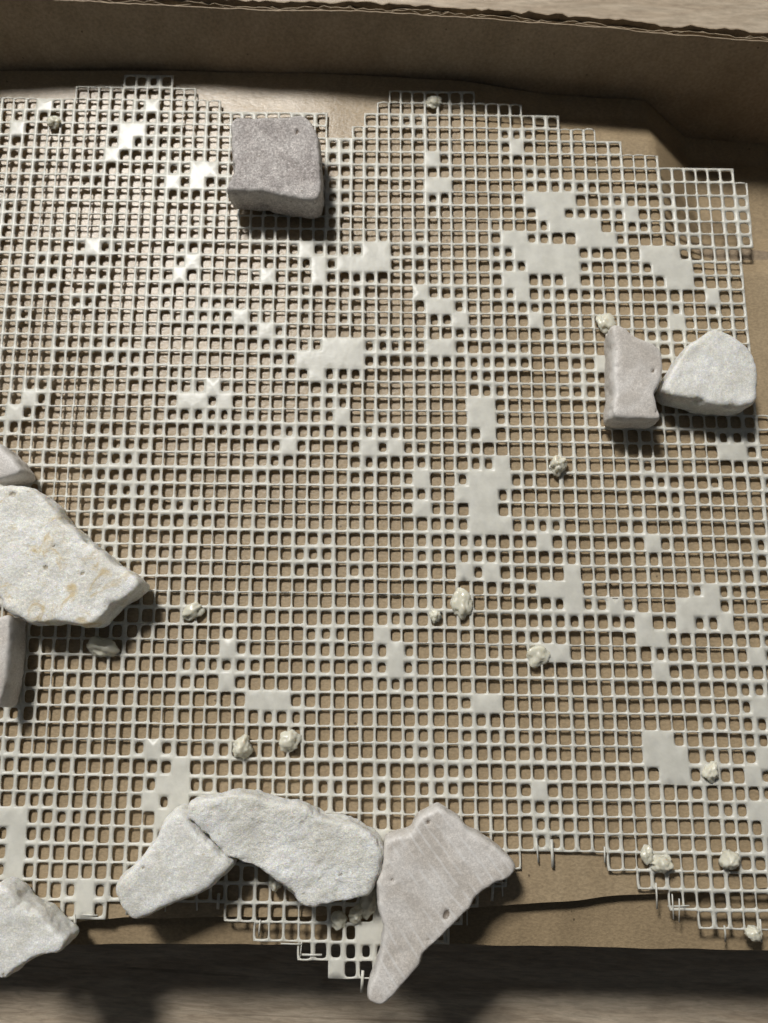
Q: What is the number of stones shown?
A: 10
